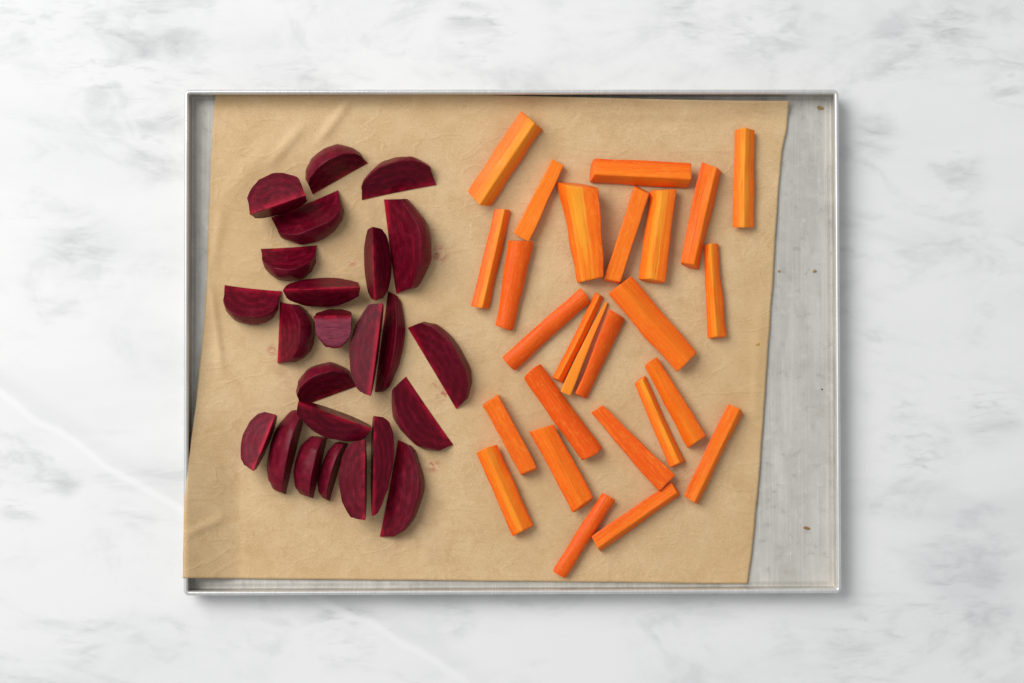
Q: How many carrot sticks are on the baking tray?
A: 26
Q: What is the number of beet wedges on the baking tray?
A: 24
